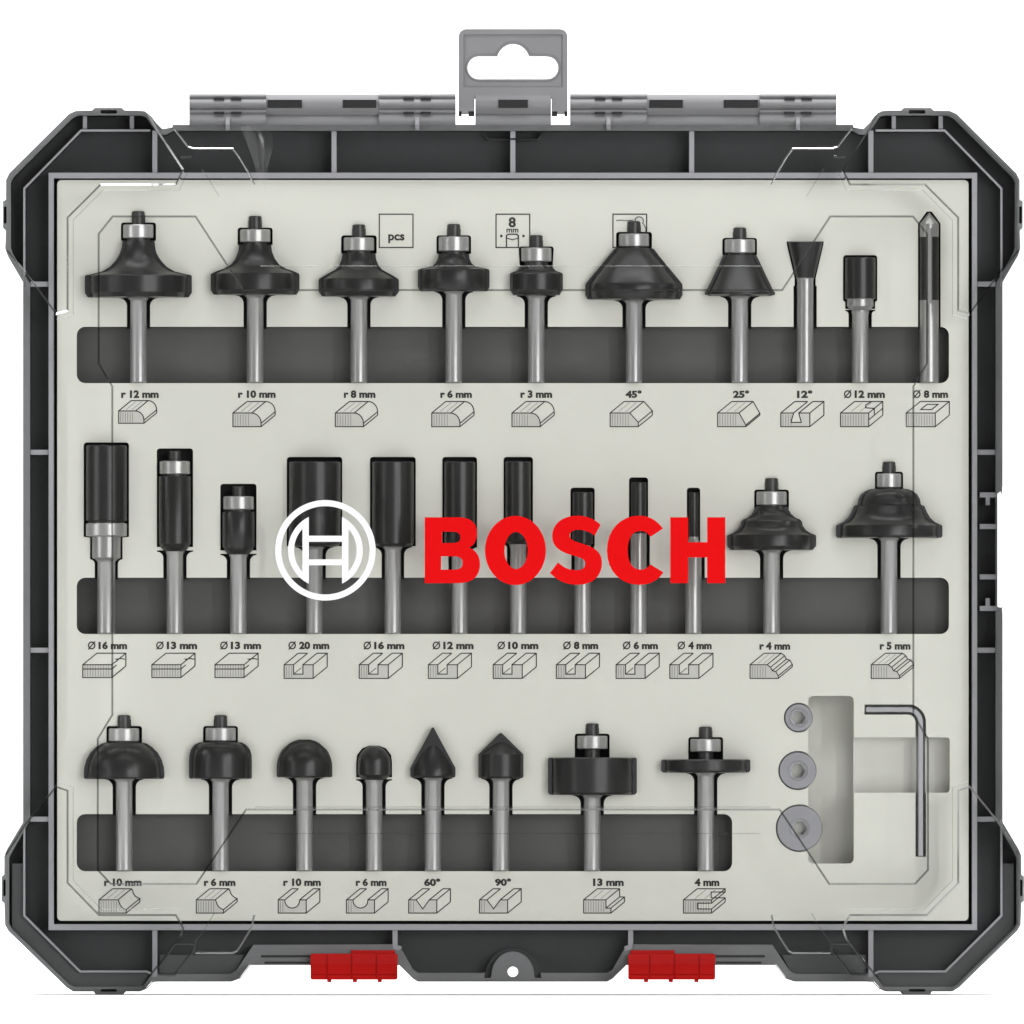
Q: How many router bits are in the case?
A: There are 30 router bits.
